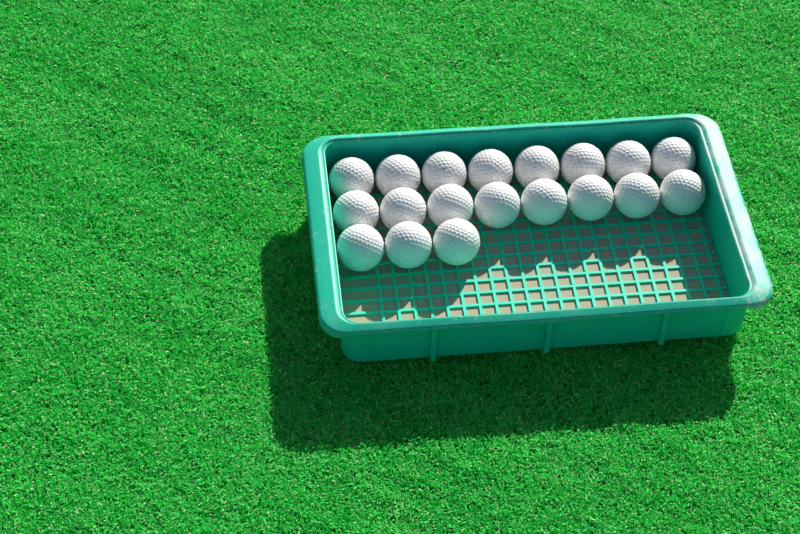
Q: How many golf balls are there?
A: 19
